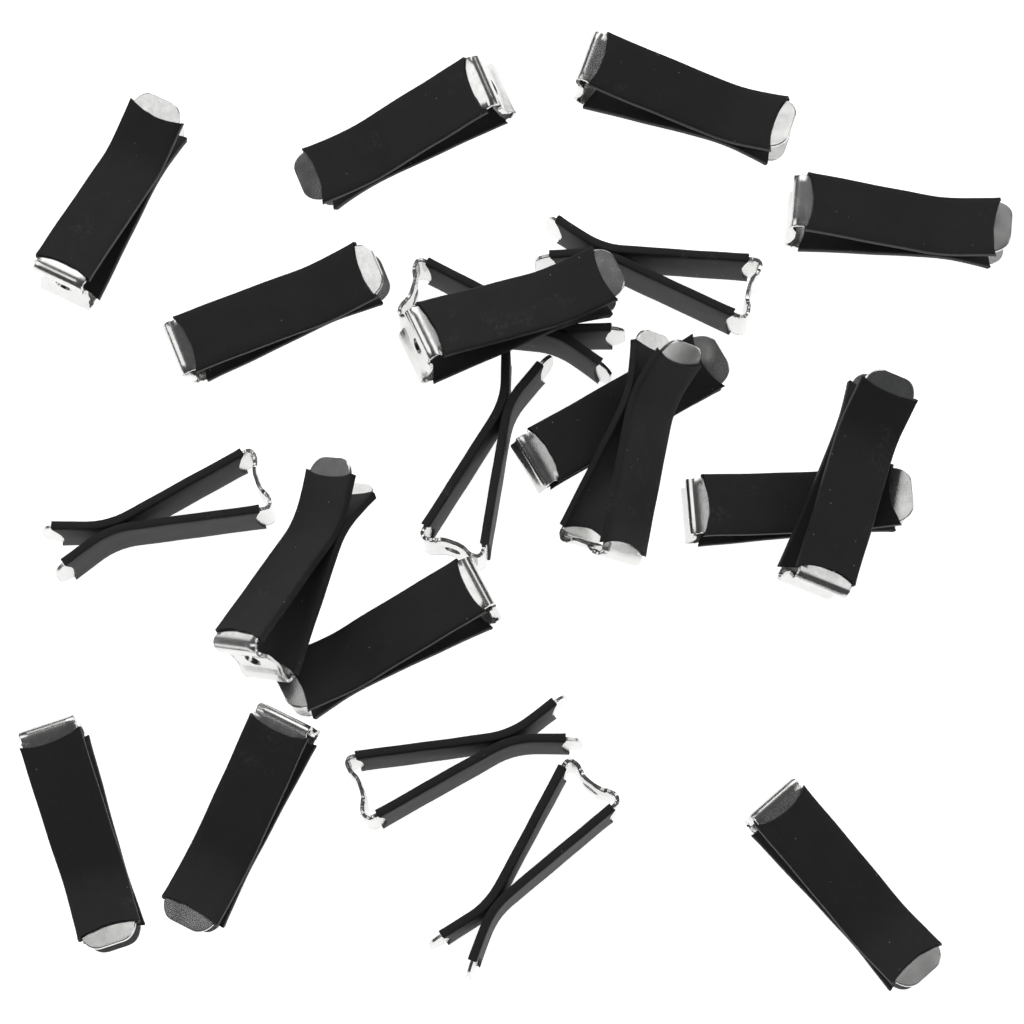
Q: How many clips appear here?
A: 21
